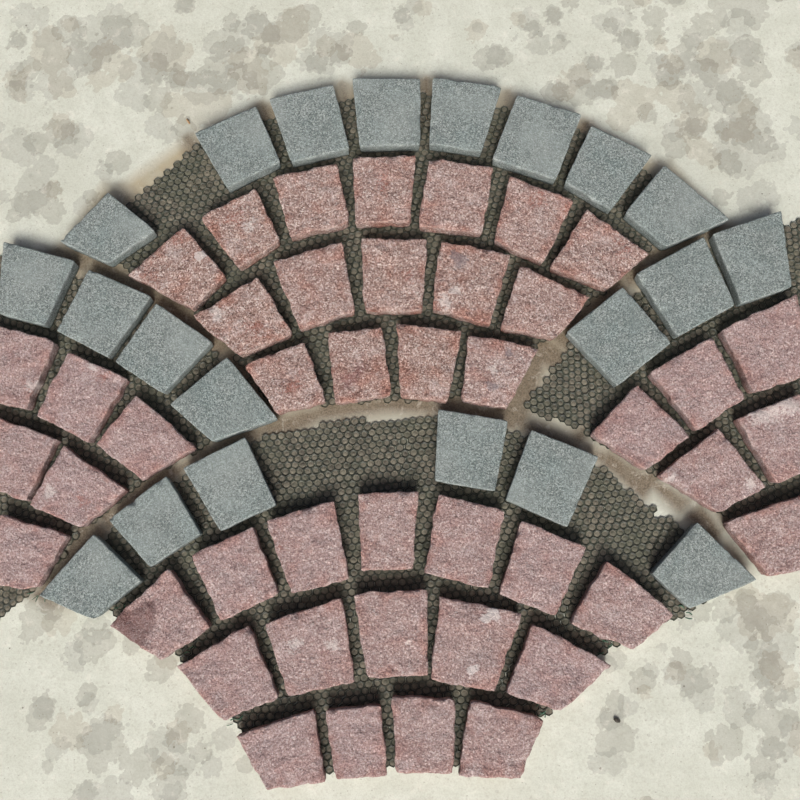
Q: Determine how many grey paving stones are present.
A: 21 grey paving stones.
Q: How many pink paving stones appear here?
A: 44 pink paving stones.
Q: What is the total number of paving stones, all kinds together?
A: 65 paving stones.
